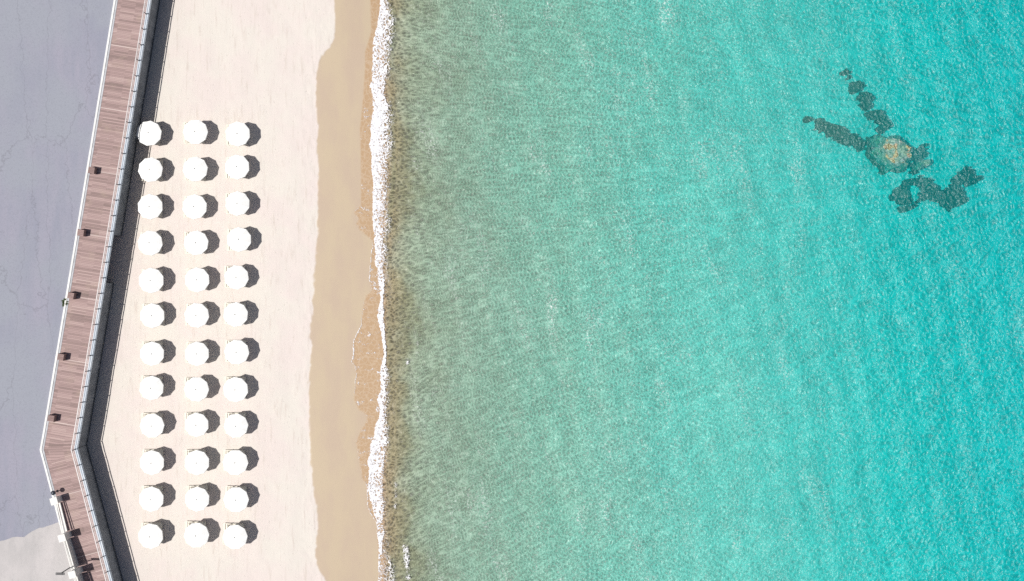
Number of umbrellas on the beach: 36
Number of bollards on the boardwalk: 5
